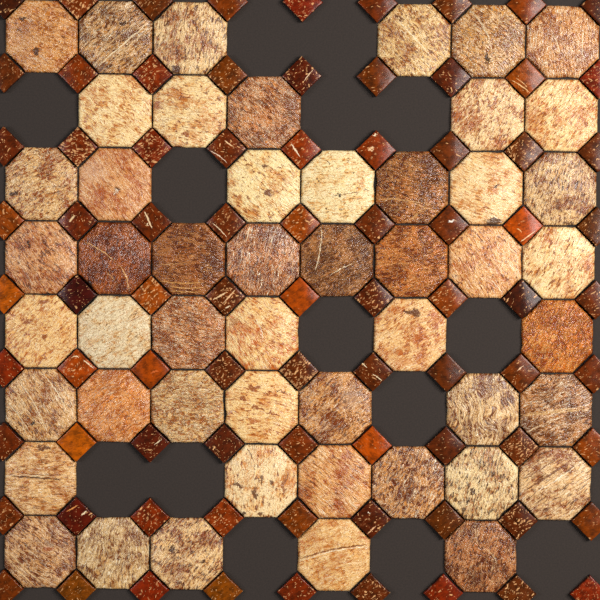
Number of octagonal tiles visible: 50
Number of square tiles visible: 81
